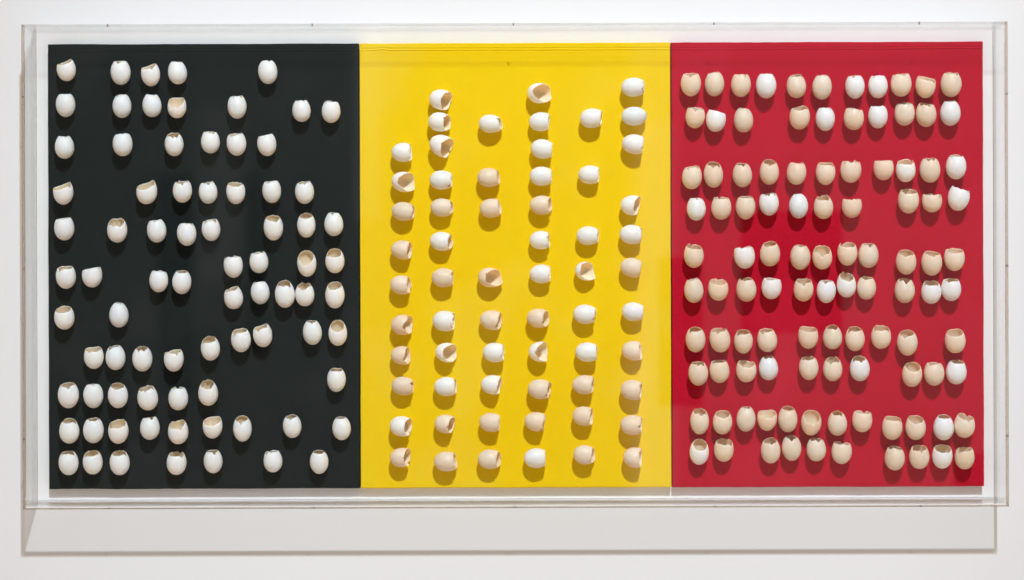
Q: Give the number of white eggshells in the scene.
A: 139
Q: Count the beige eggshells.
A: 109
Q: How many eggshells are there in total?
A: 248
